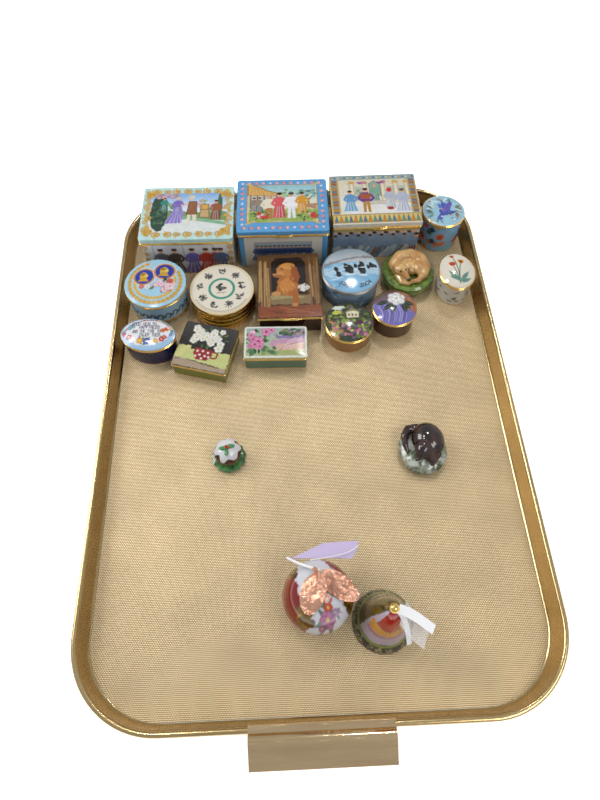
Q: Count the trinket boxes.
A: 14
